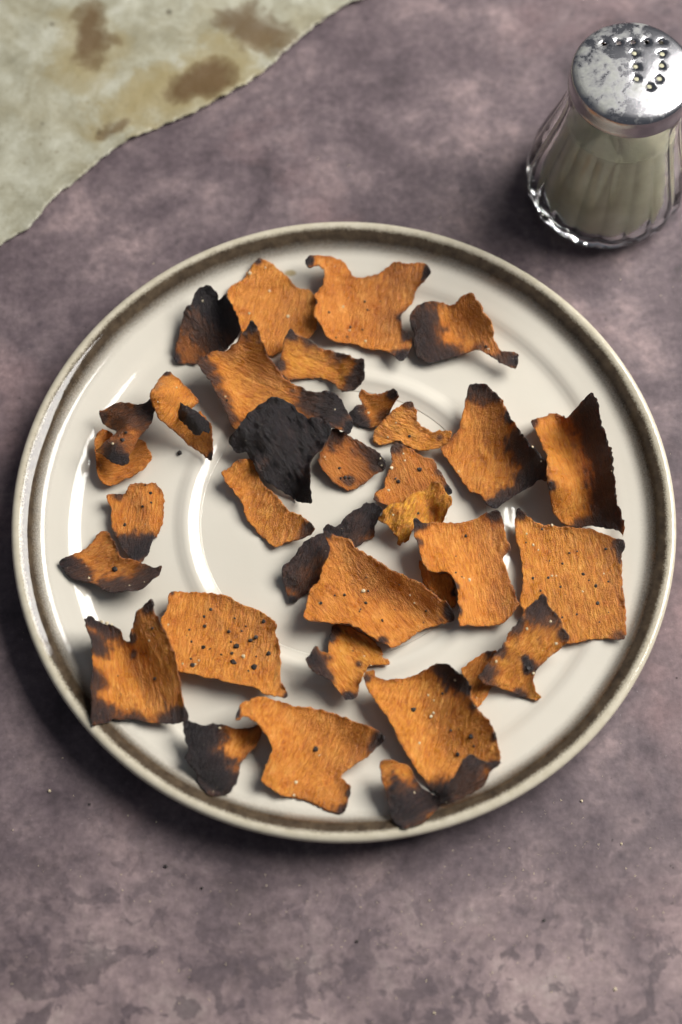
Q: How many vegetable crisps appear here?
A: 32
